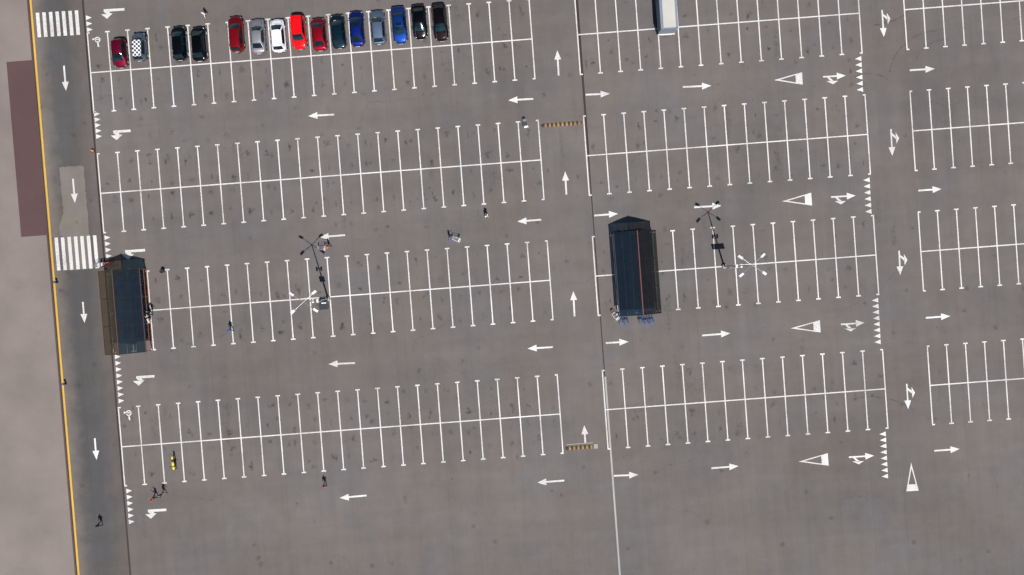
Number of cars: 15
